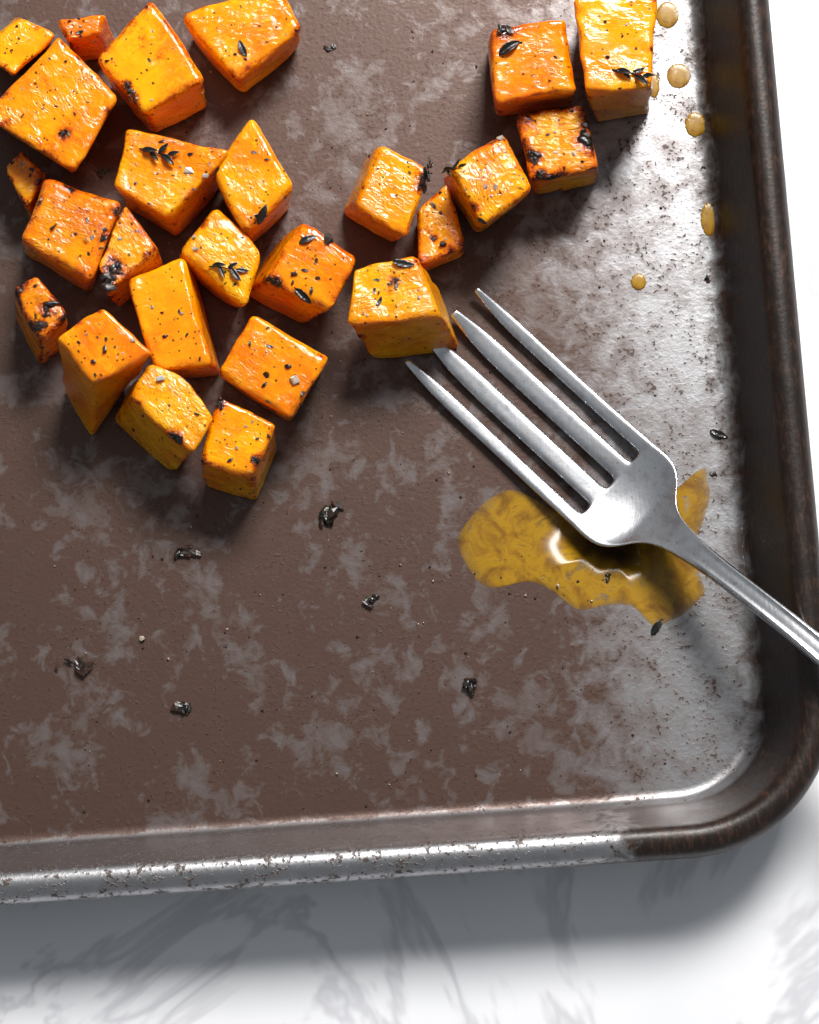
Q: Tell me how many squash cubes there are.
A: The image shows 25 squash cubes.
